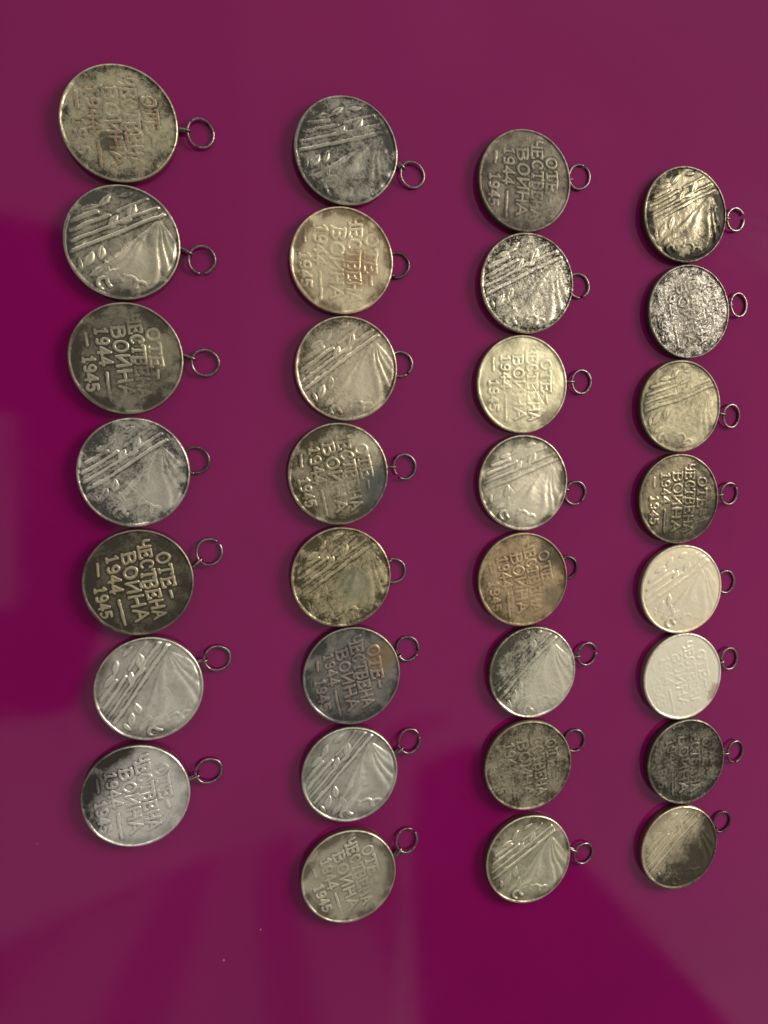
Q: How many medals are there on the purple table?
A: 31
